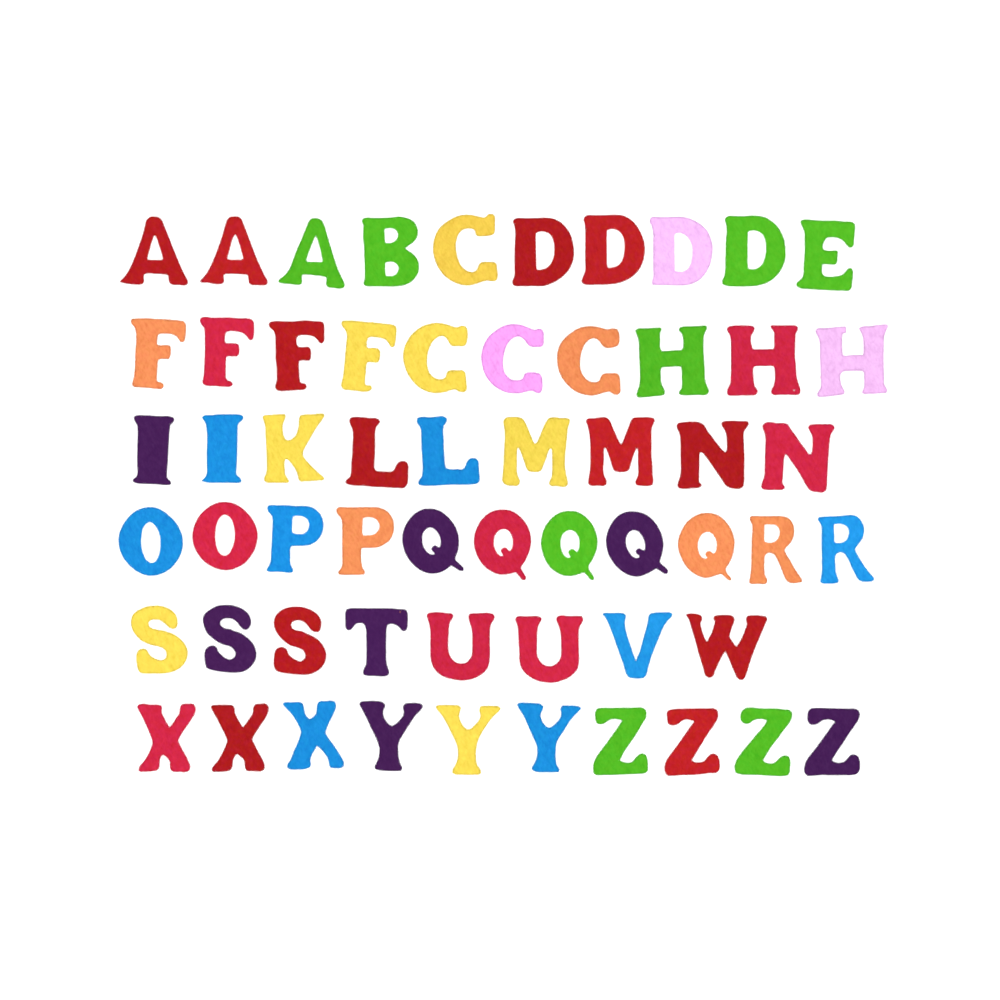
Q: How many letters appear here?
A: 58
